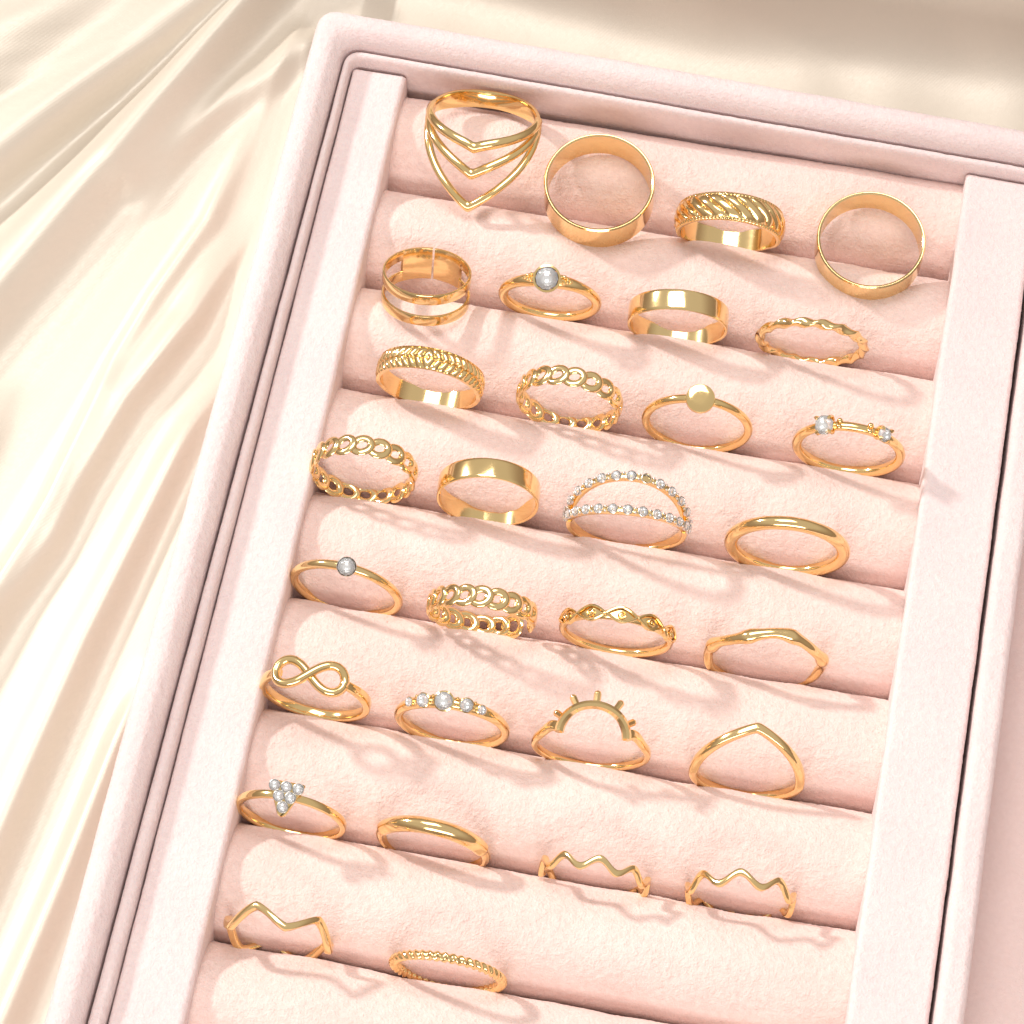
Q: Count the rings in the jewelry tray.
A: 30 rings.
